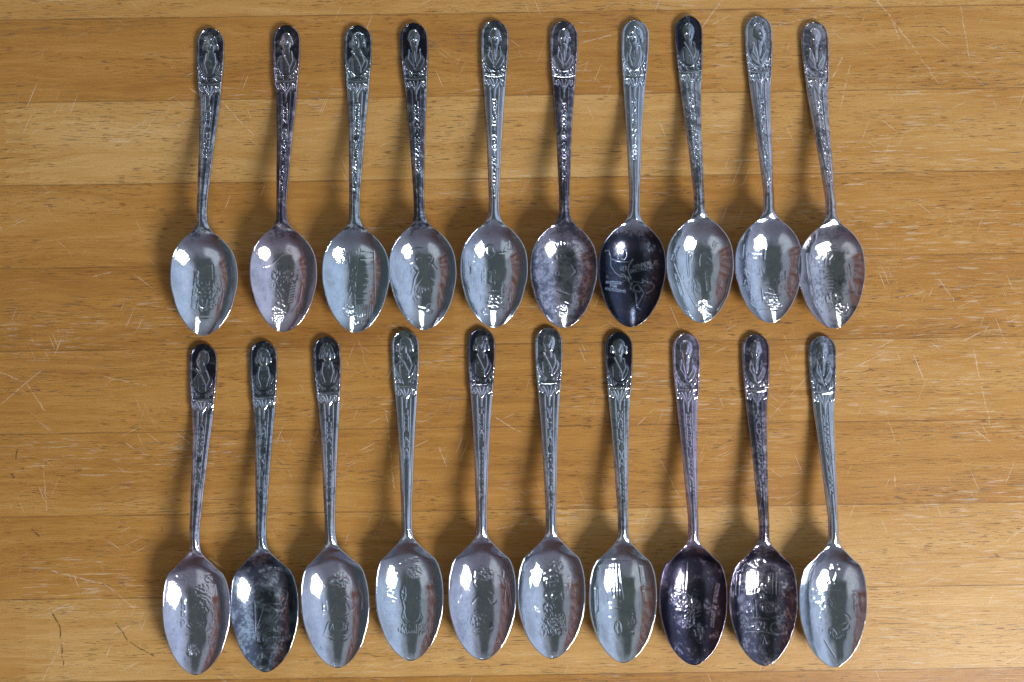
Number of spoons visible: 20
